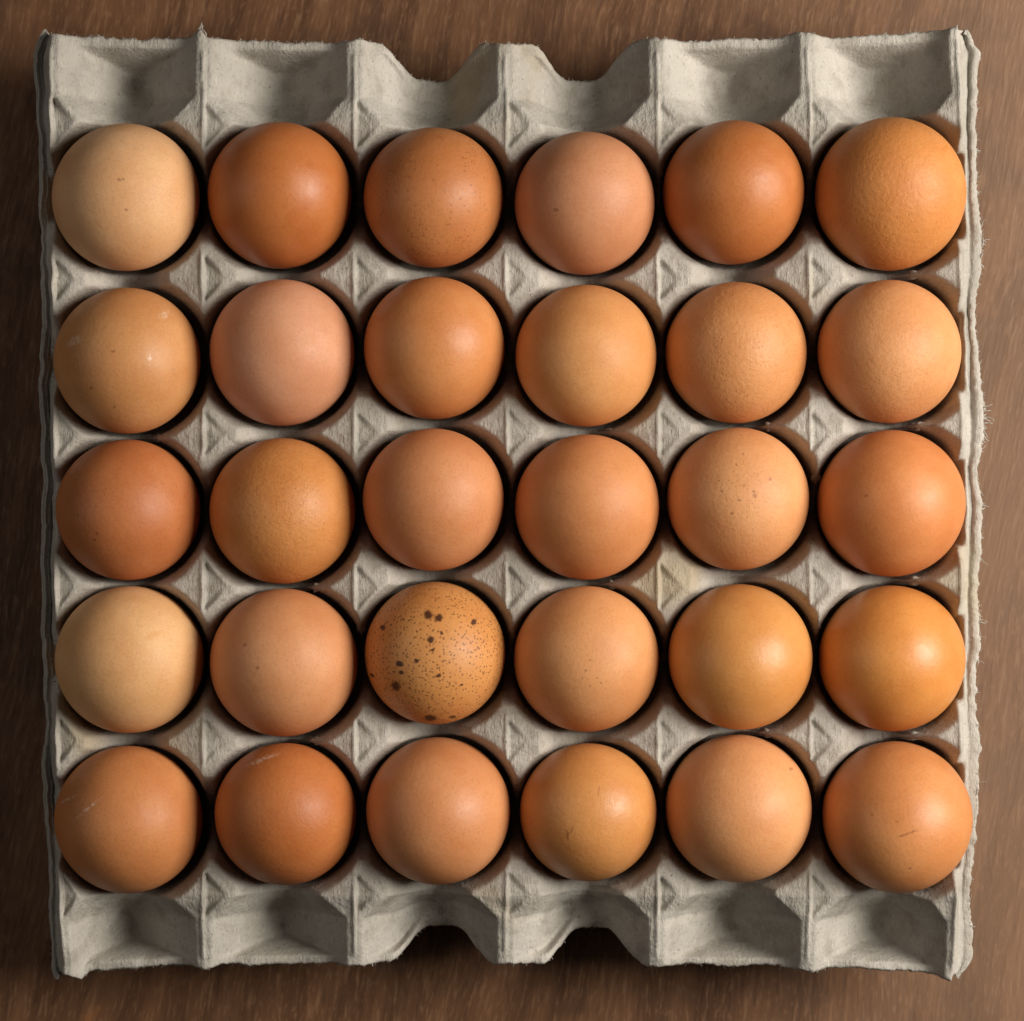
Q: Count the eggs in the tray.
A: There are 30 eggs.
